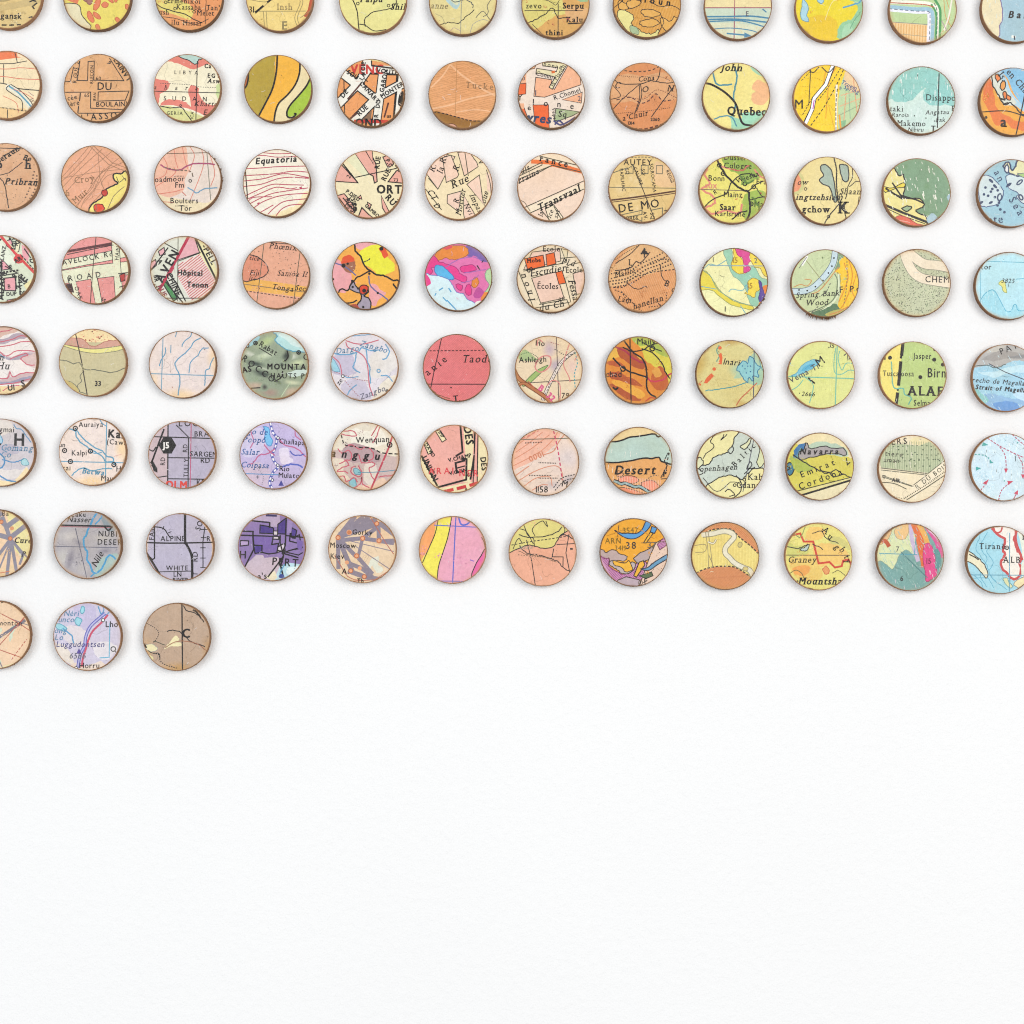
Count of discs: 87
